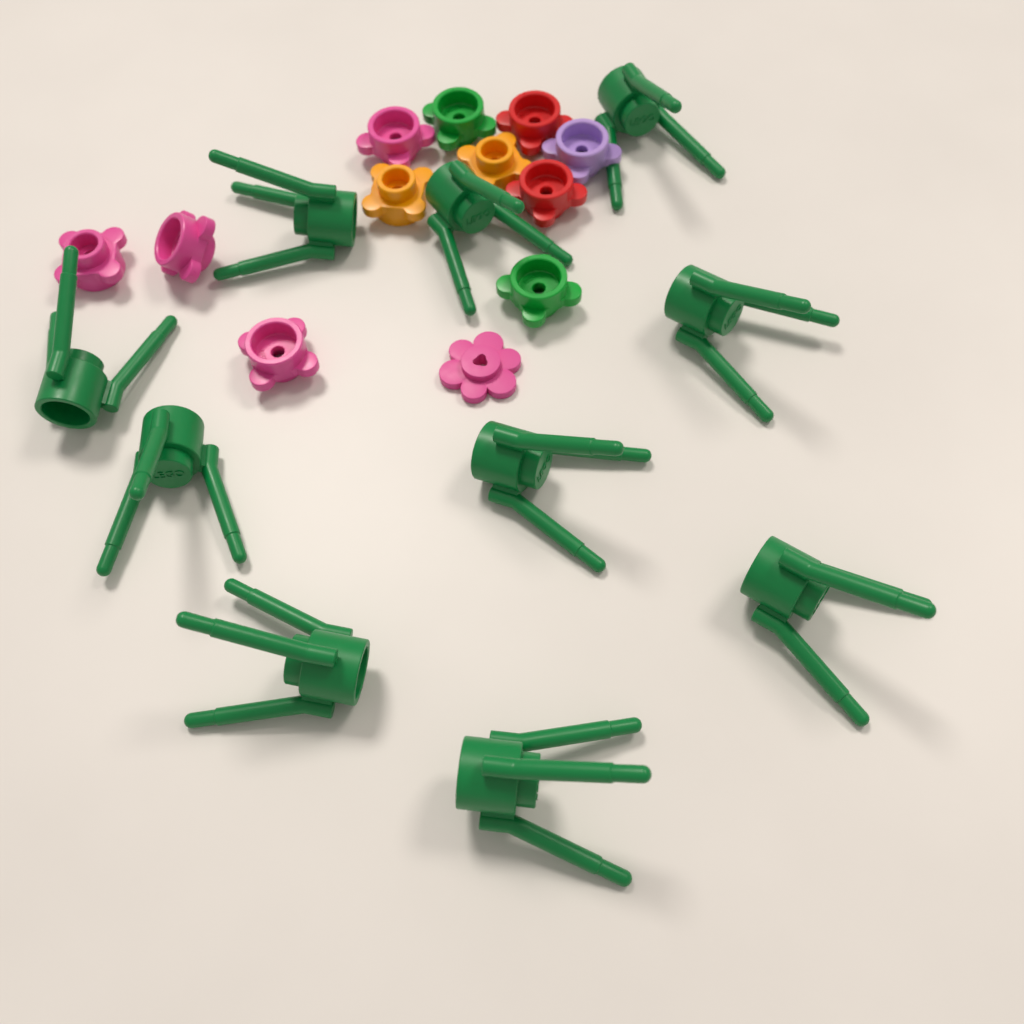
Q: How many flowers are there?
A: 12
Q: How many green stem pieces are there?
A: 10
